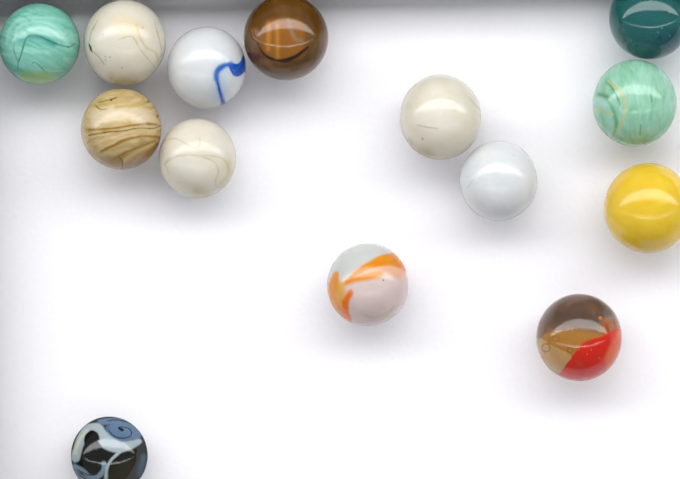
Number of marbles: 14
